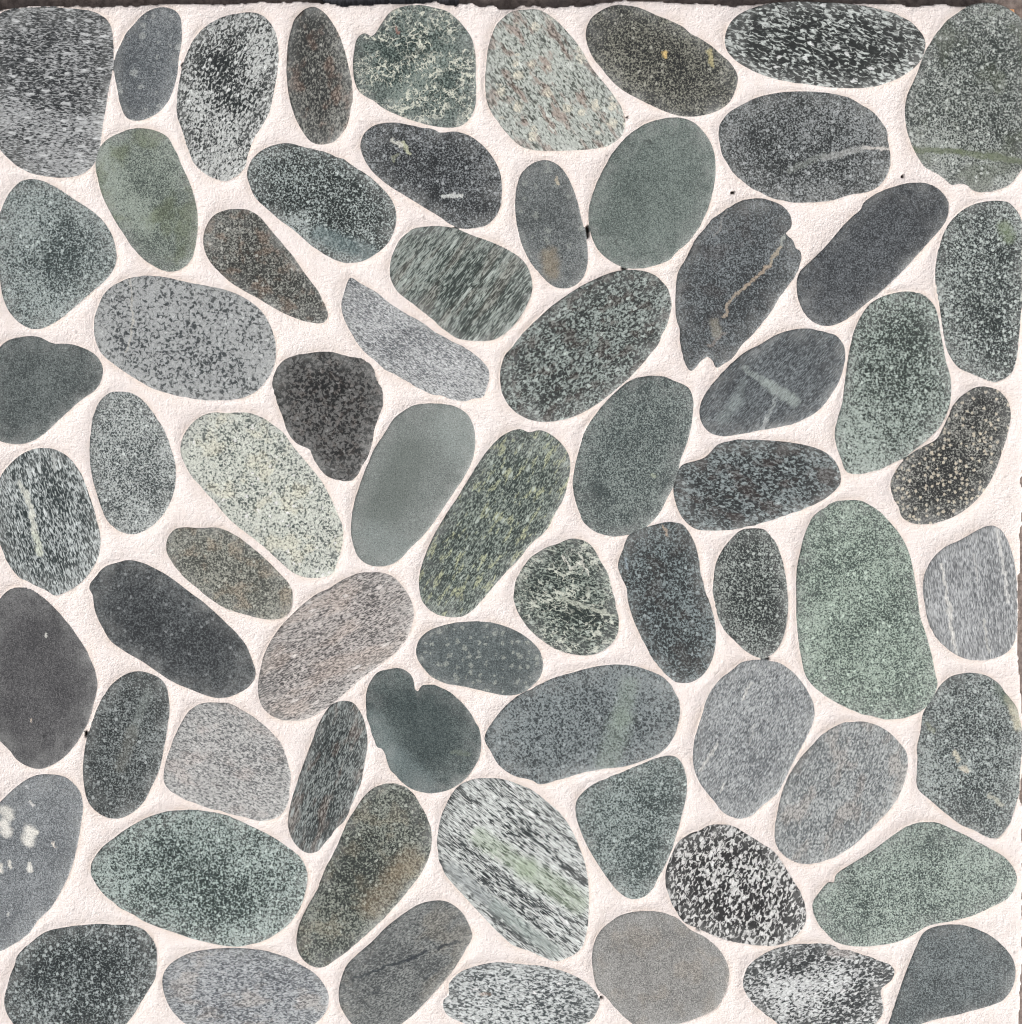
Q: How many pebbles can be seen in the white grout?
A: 68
